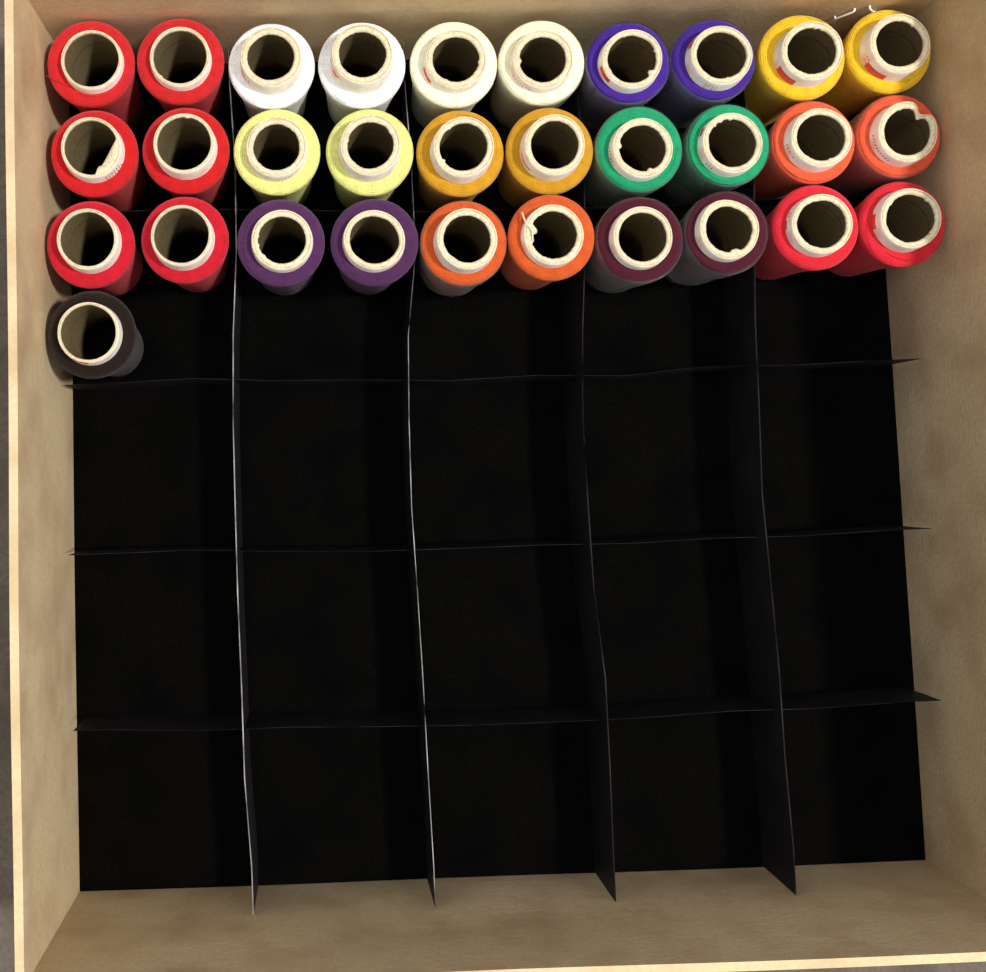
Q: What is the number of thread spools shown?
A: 31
